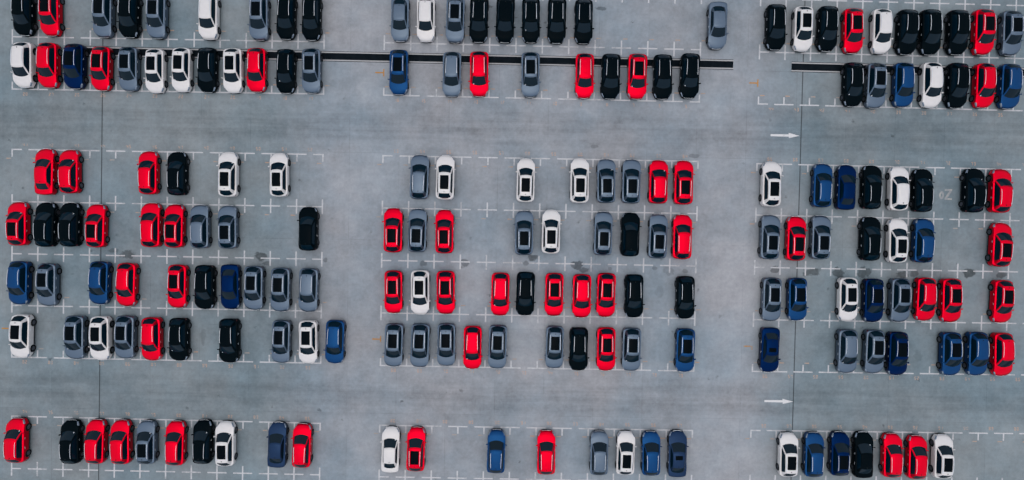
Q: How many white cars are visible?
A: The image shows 28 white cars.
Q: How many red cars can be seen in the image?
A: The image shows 49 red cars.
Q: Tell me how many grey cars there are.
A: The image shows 42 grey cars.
